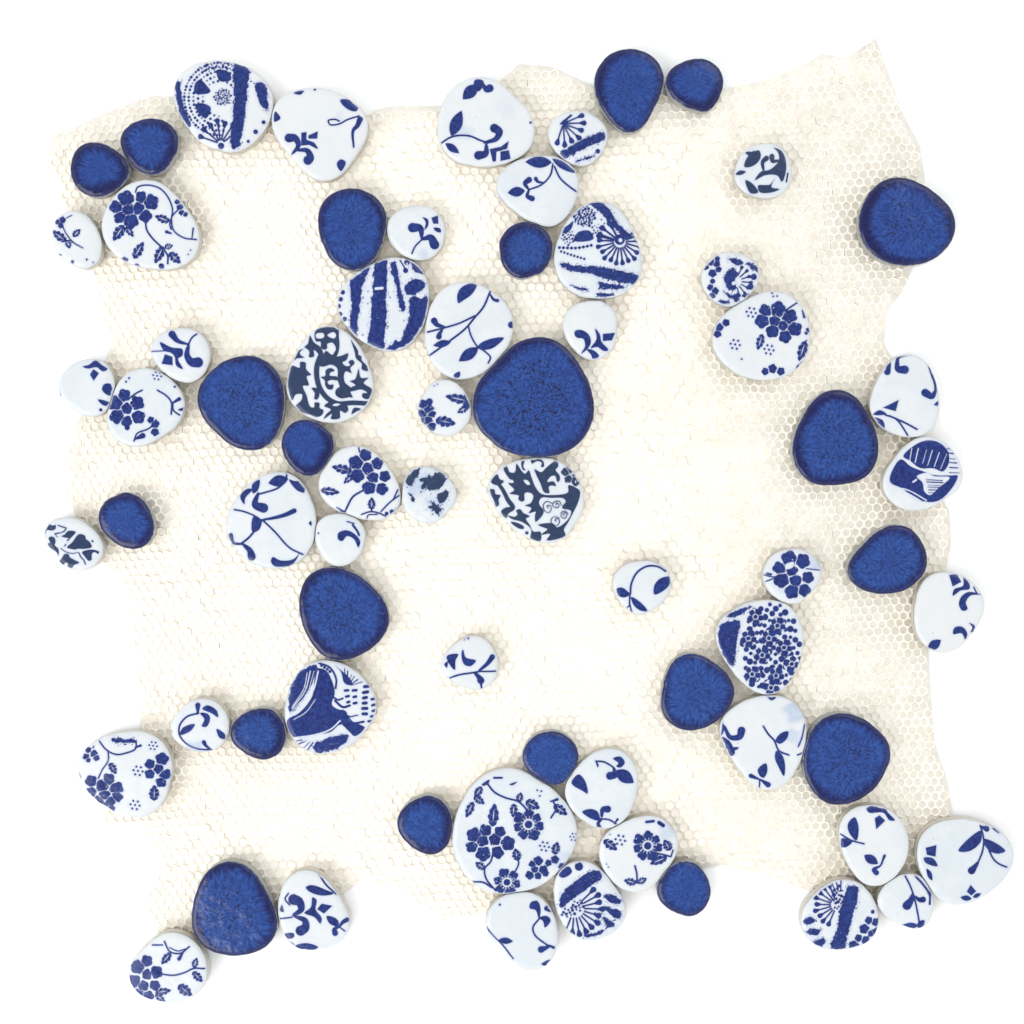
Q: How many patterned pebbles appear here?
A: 48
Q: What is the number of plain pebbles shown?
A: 21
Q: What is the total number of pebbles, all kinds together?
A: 69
